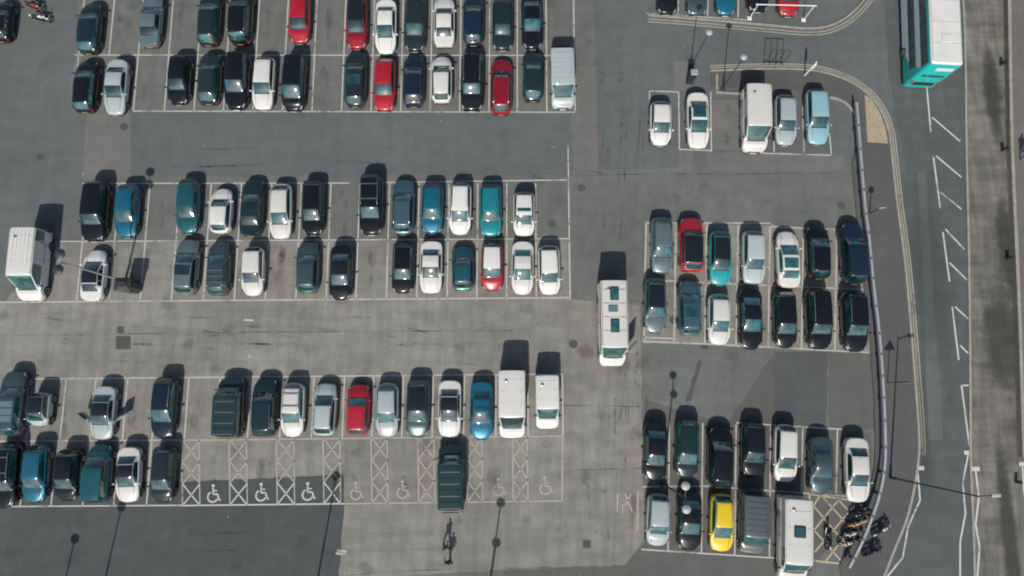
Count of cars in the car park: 103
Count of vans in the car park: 10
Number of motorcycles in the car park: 9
